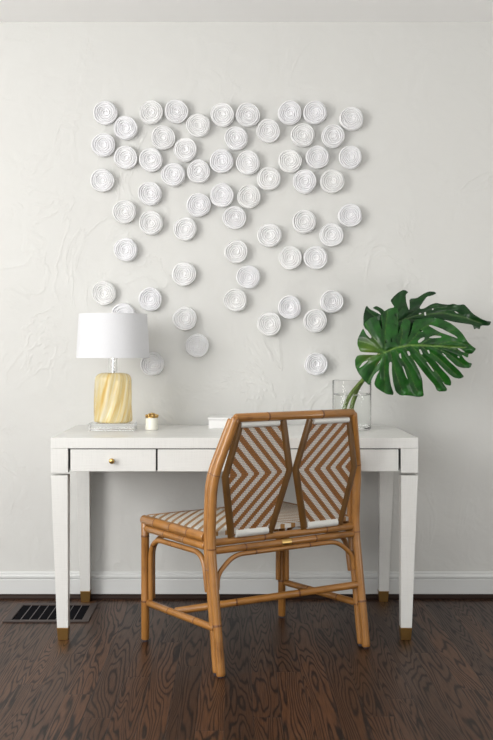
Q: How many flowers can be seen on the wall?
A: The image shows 60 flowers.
